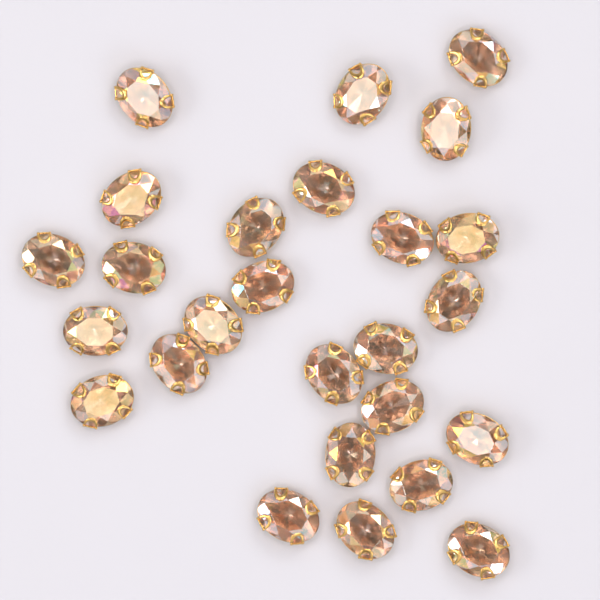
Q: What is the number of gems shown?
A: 26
